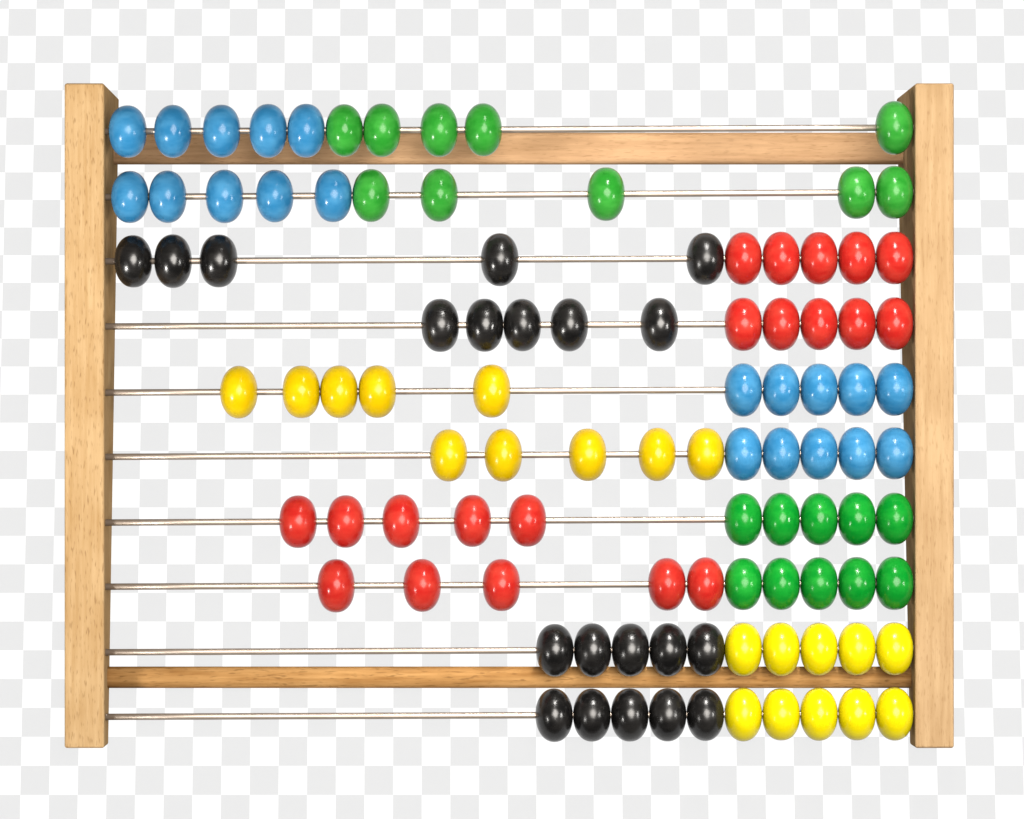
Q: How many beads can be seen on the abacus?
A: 100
